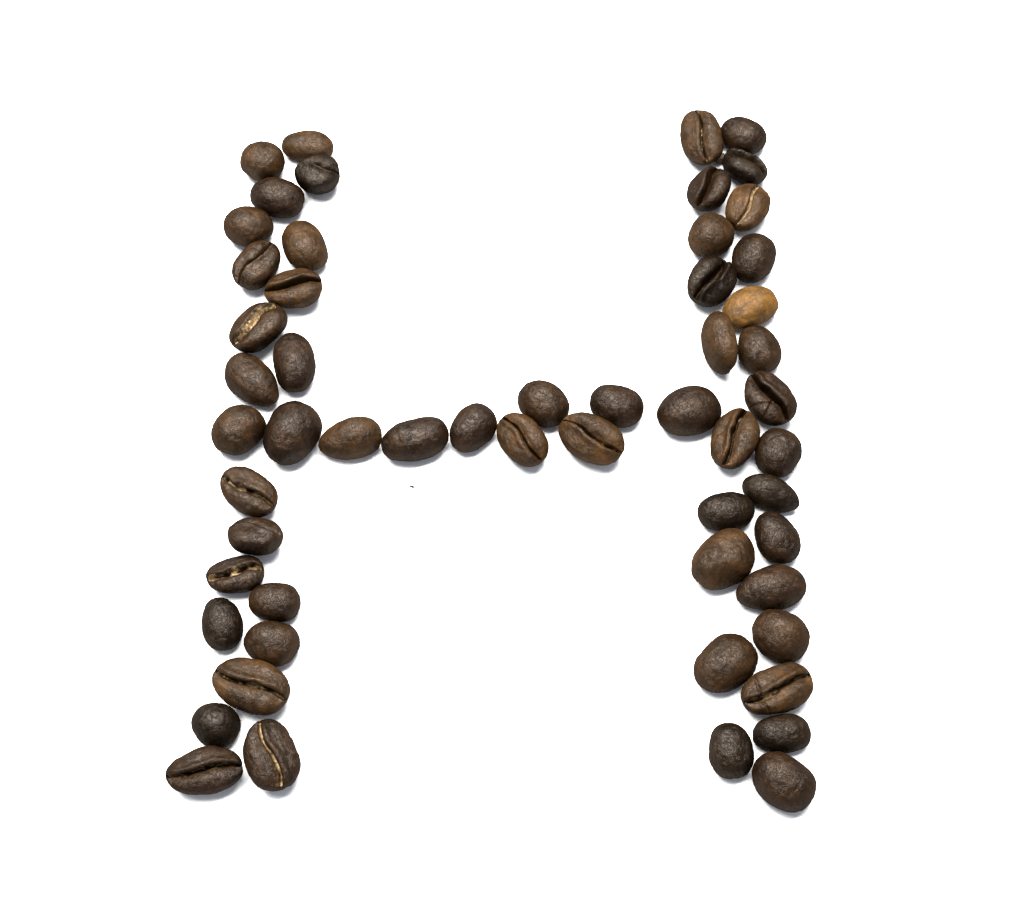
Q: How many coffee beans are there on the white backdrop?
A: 56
